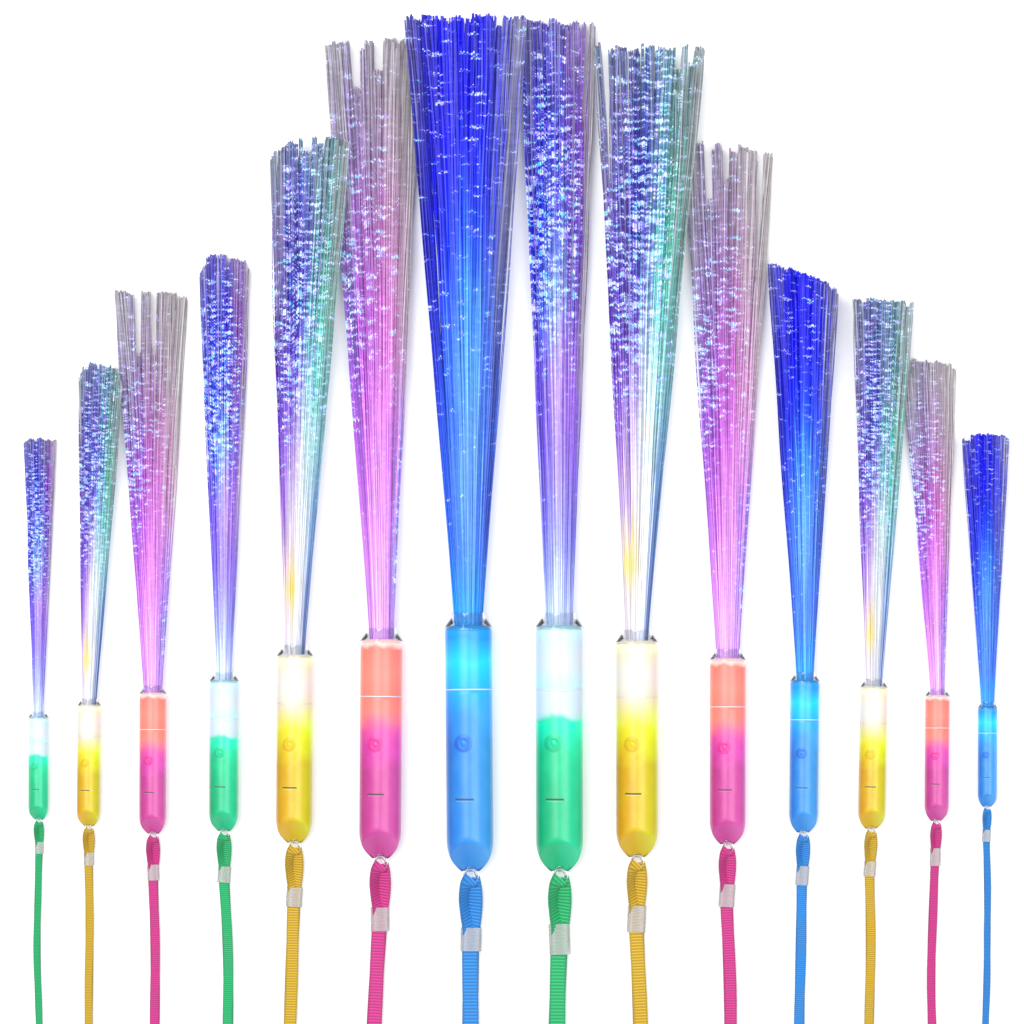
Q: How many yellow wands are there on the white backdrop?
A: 4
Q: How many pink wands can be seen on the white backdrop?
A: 4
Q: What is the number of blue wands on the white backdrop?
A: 3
